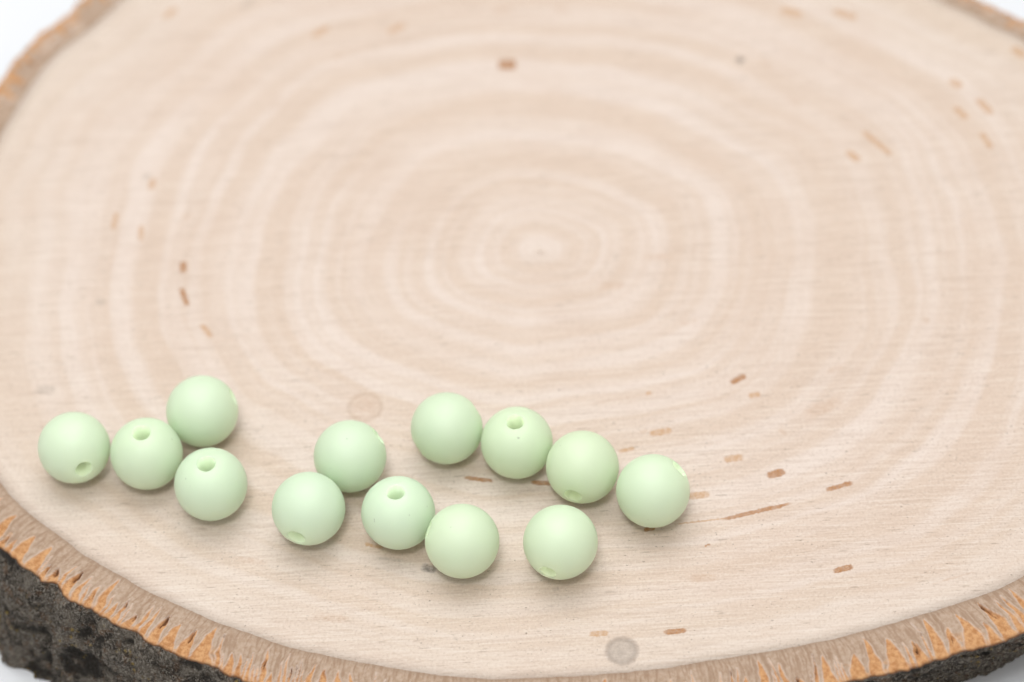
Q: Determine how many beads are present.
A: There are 13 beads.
